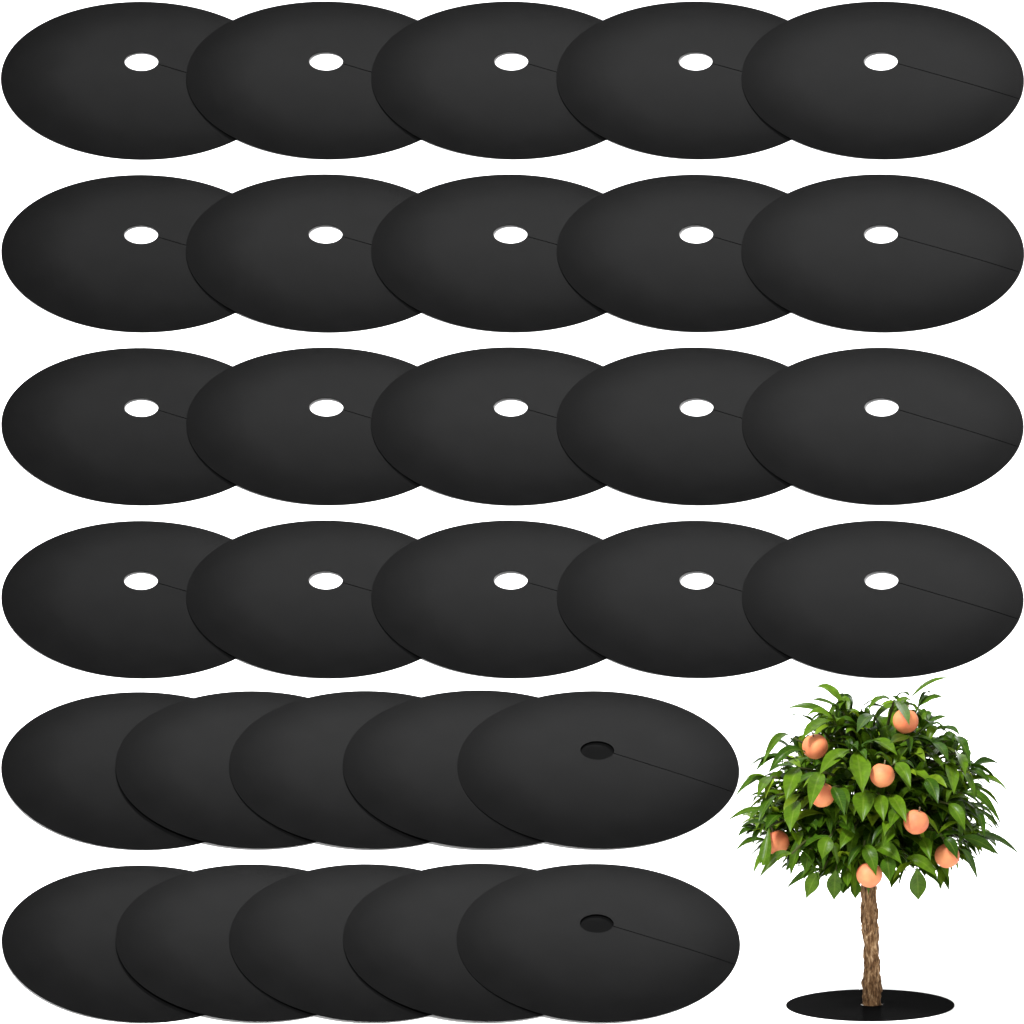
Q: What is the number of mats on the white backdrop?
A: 31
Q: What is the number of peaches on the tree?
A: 8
